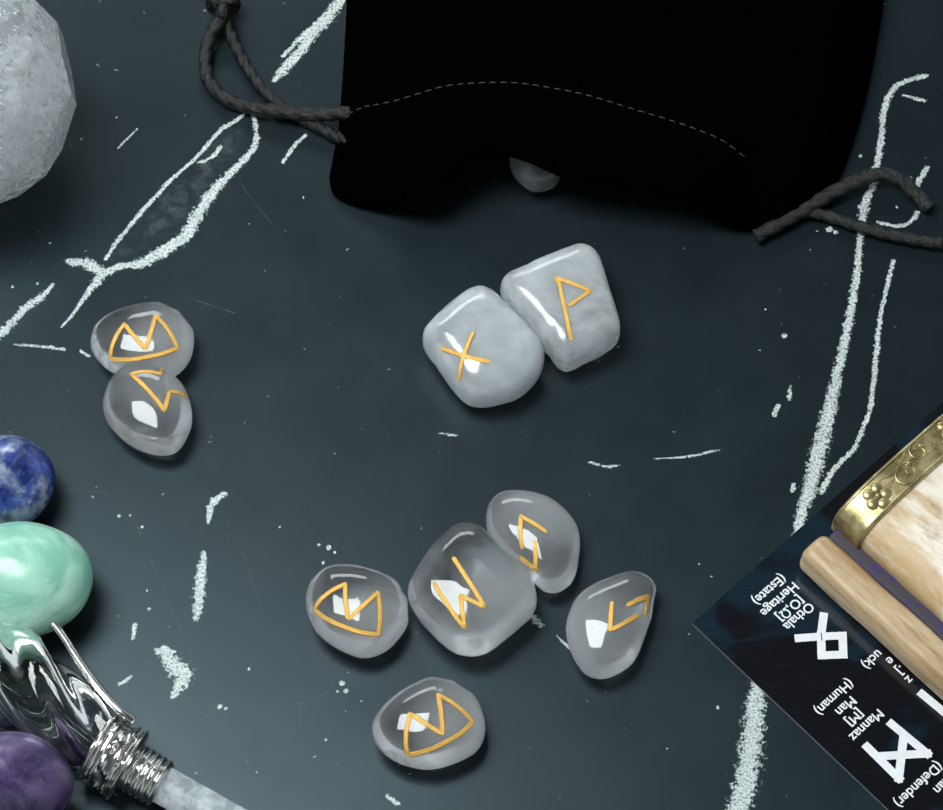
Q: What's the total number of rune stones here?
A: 10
